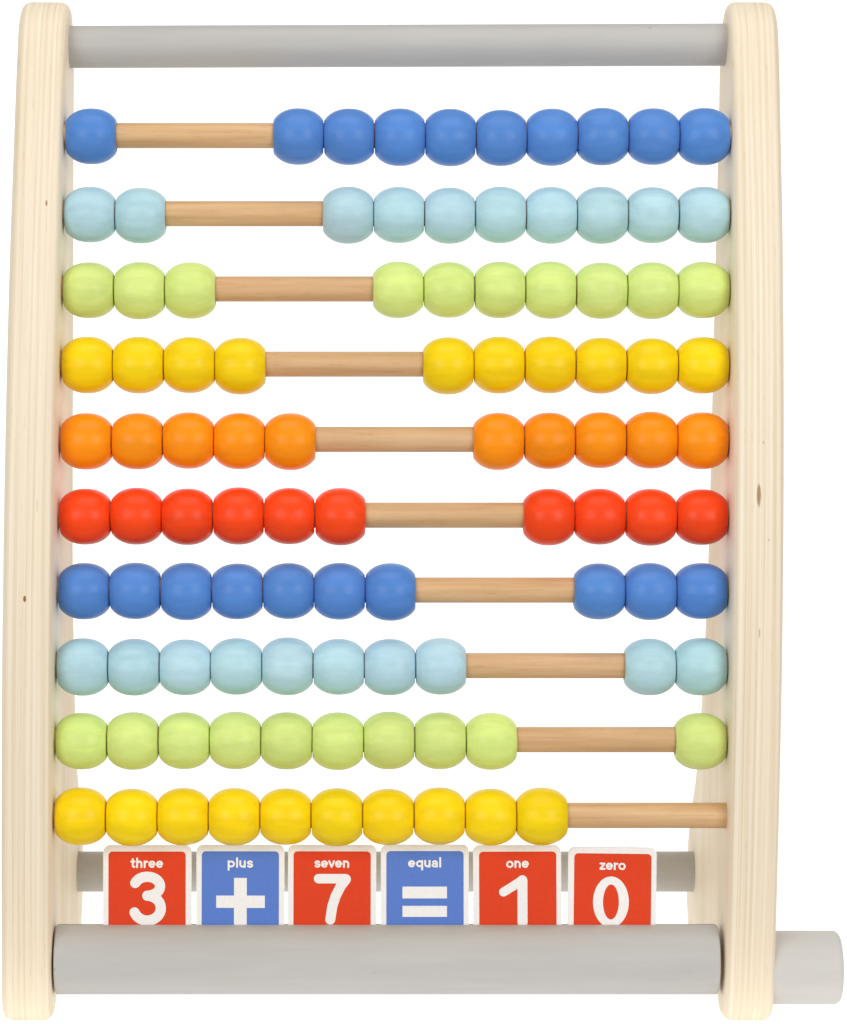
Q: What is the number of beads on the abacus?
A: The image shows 100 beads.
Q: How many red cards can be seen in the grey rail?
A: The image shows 4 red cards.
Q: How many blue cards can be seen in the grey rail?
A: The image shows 2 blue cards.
